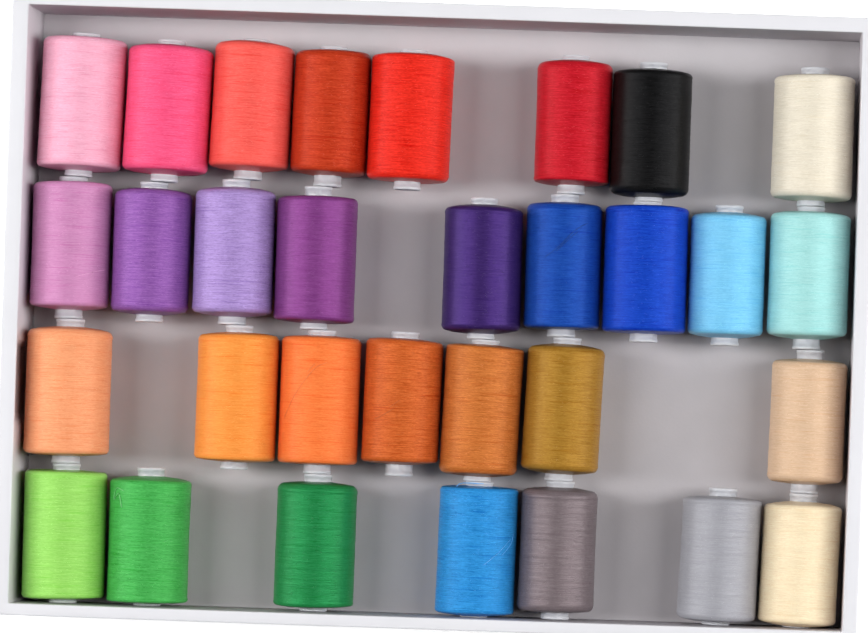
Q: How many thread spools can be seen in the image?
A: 31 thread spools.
